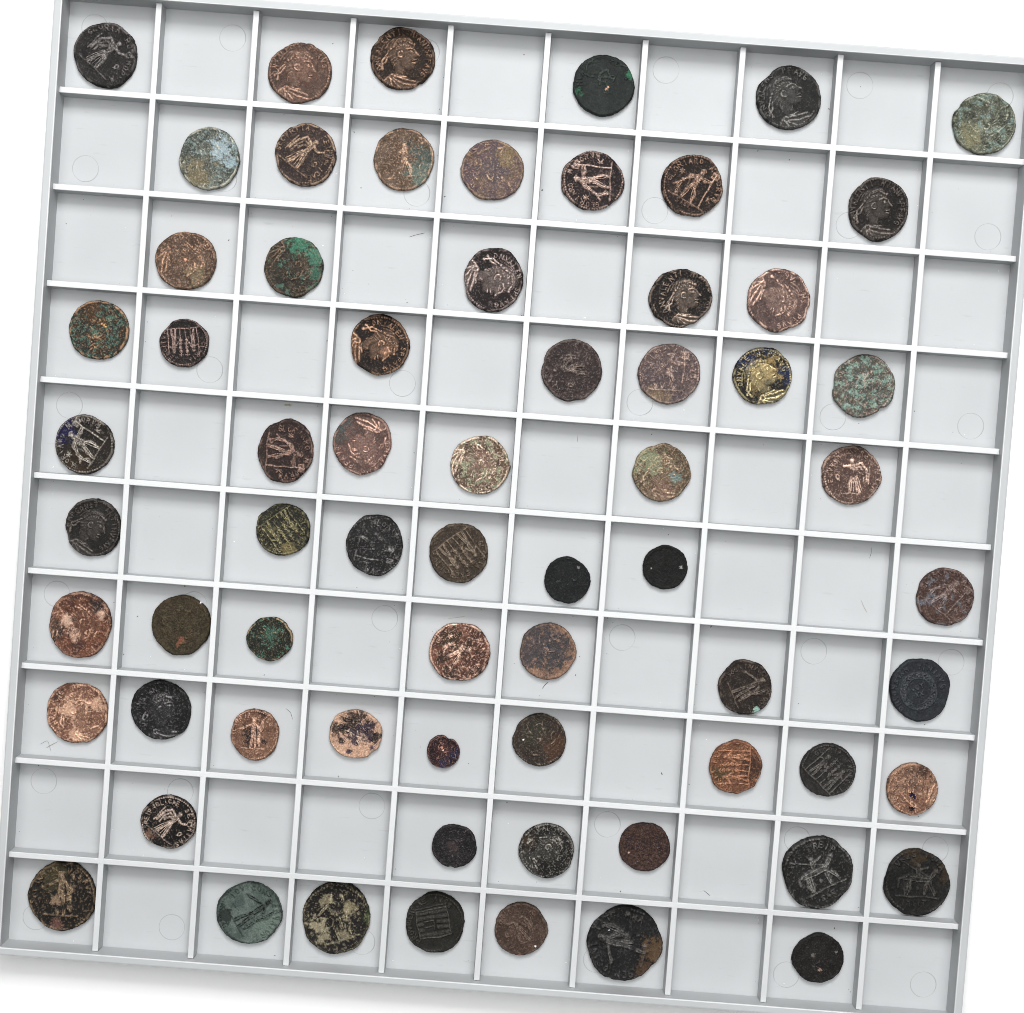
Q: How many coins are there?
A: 67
